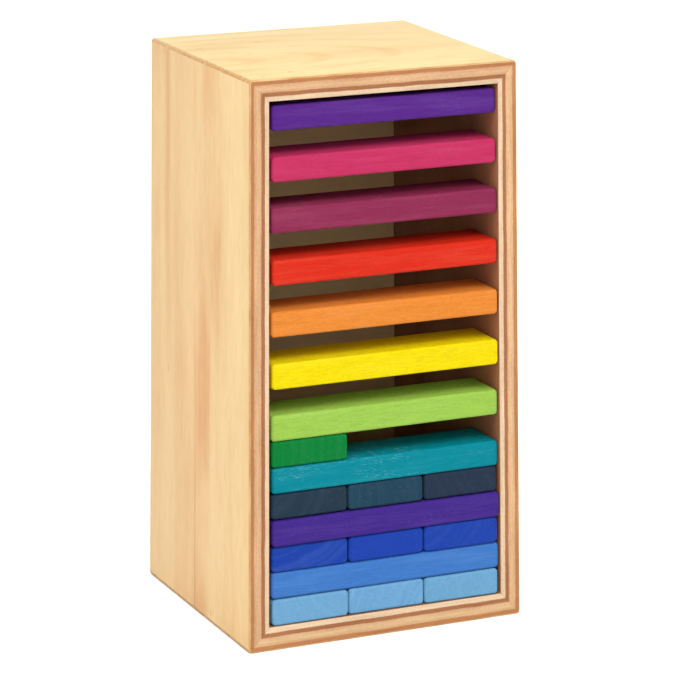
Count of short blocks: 10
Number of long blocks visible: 10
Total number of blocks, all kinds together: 20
